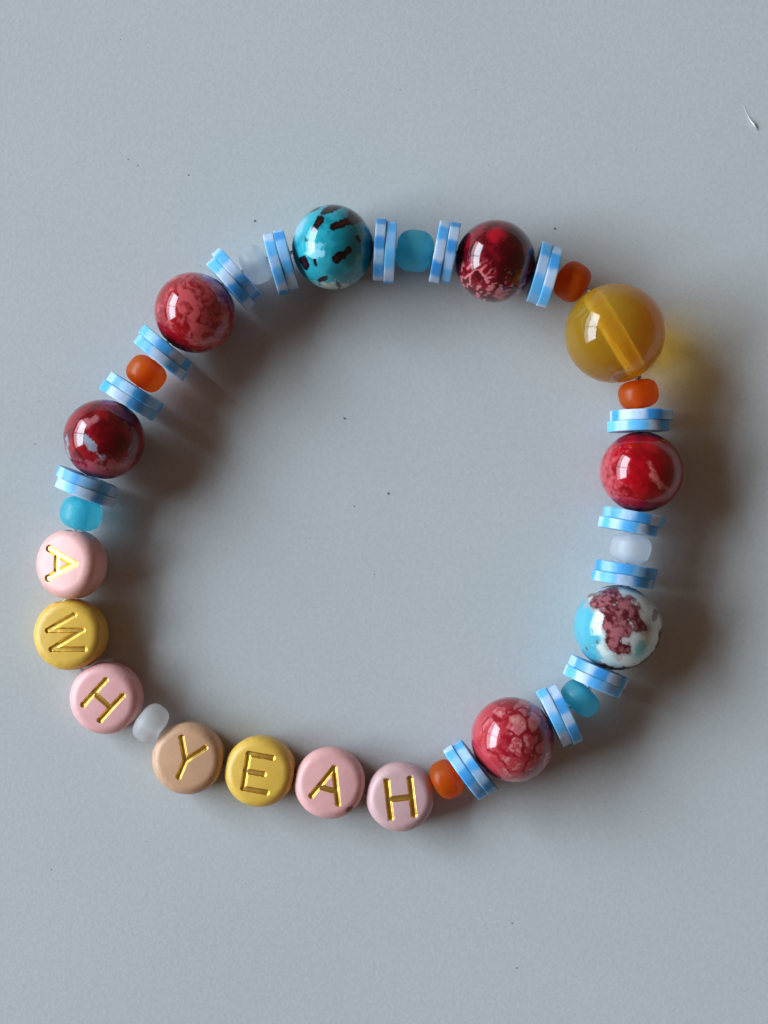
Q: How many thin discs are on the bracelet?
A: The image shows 28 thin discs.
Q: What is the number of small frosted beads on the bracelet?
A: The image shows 10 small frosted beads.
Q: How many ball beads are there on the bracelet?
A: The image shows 8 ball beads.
